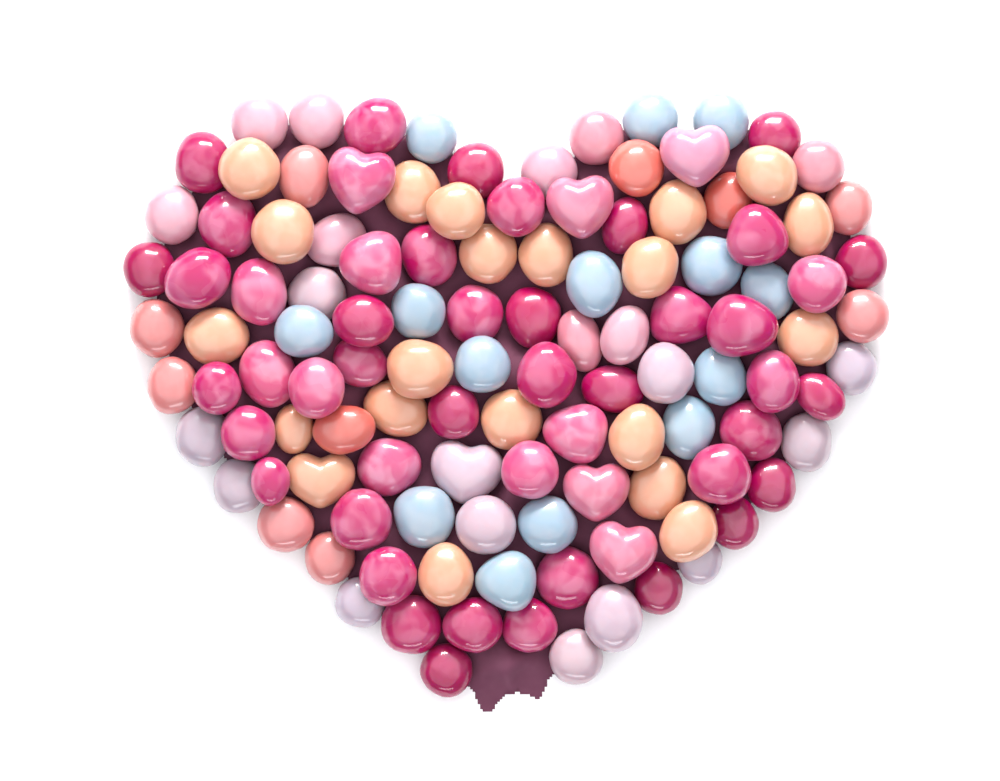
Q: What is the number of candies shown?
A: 117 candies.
